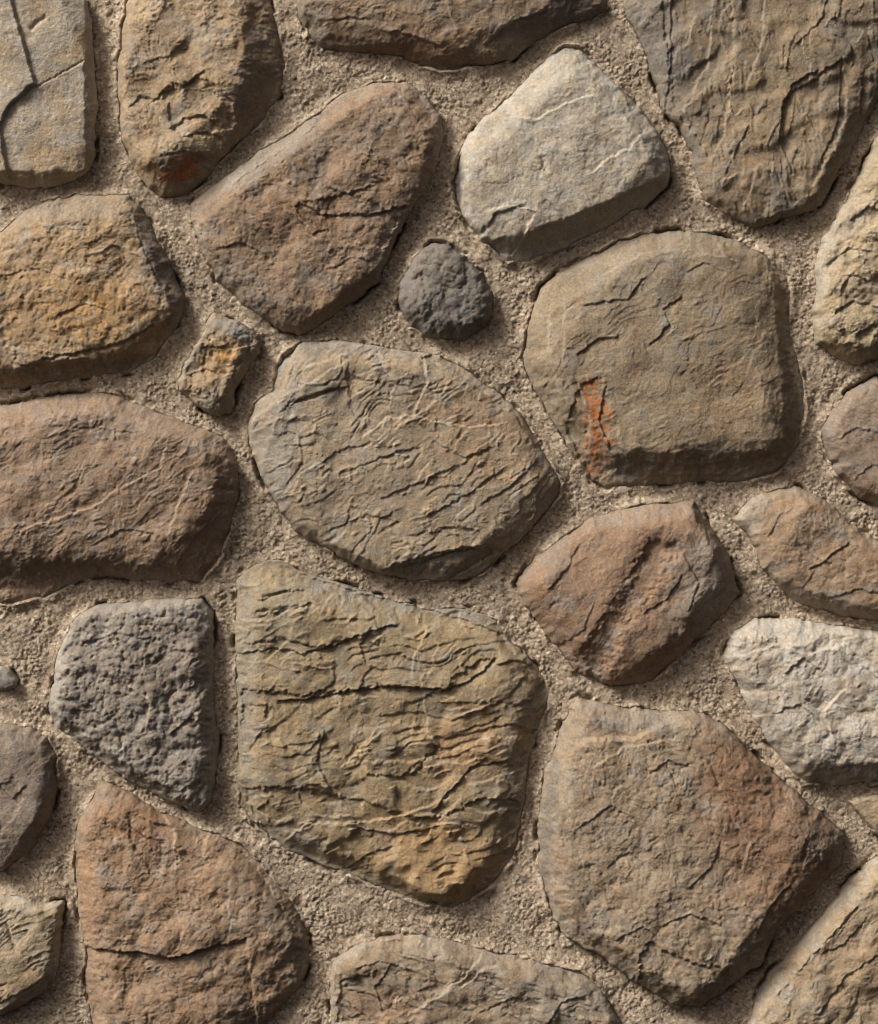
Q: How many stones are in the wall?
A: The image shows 27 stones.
